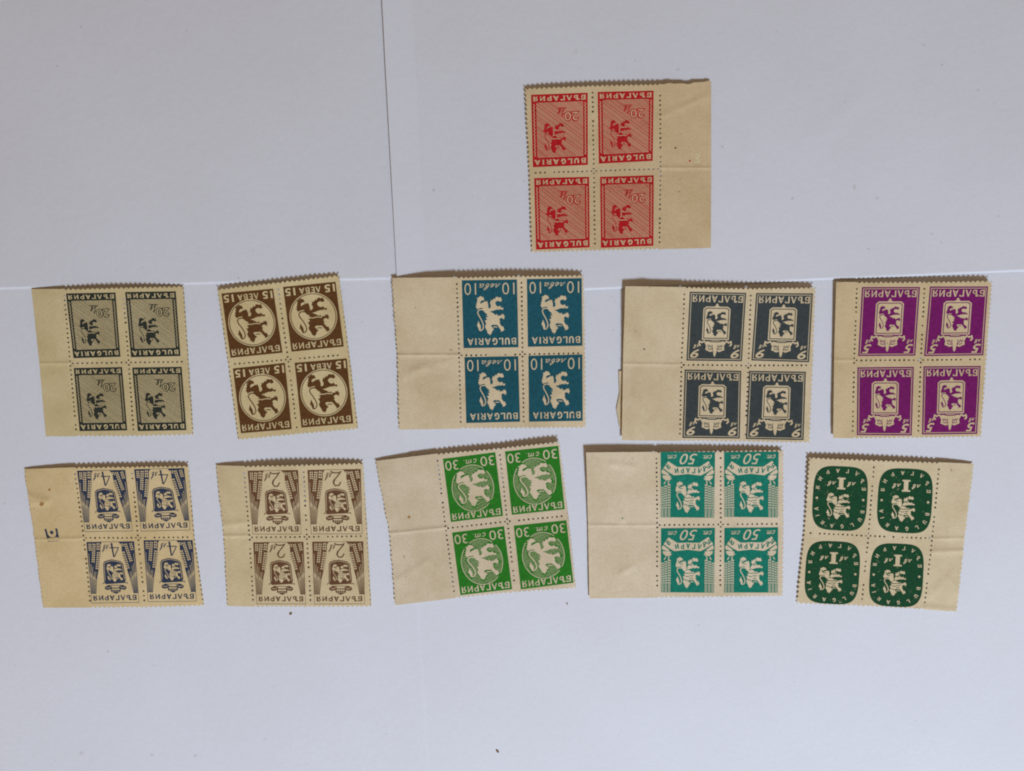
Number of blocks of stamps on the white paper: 11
